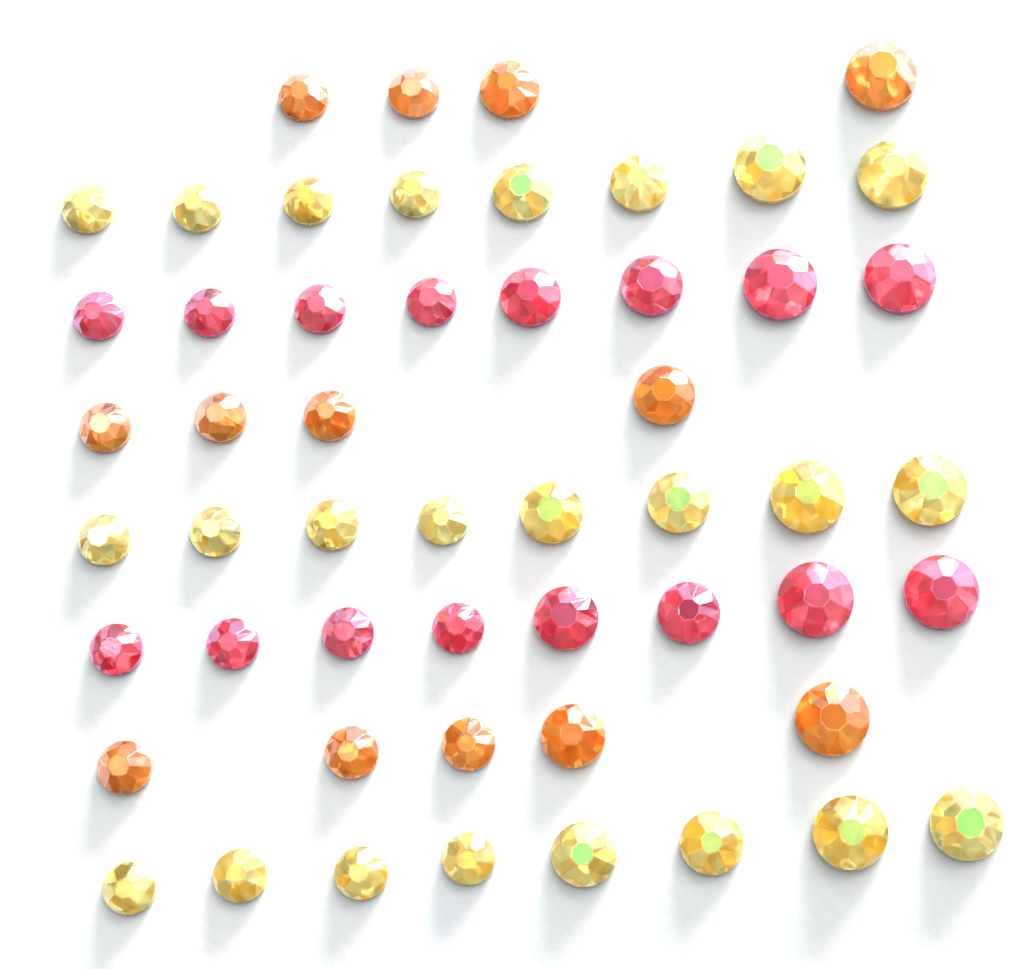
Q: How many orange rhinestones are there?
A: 13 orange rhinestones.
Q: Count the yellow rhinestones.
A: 24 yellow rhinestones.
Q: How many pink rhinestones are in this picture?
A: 16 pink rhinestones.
